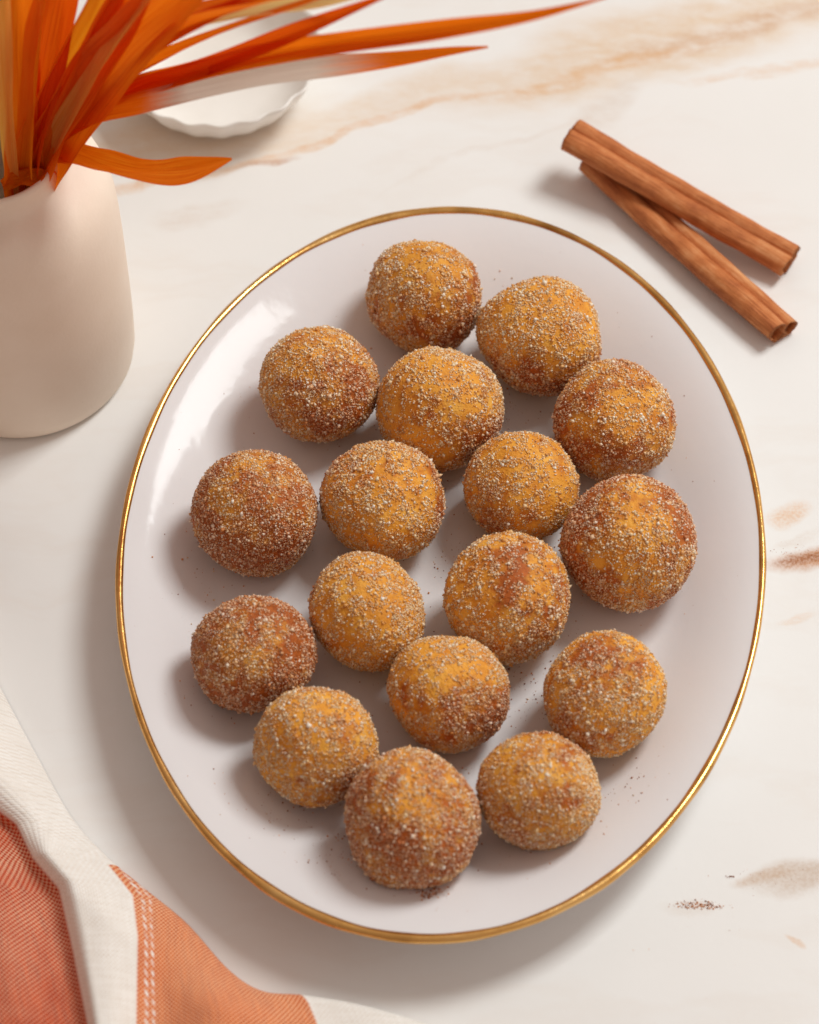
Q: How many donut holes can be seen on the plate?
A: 17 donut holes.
